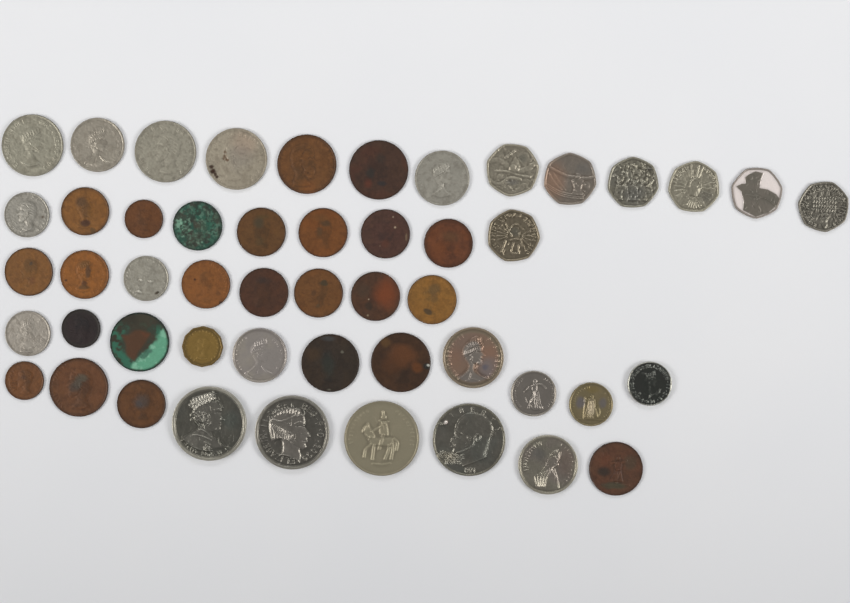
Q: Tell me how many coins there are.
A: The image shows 50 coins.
